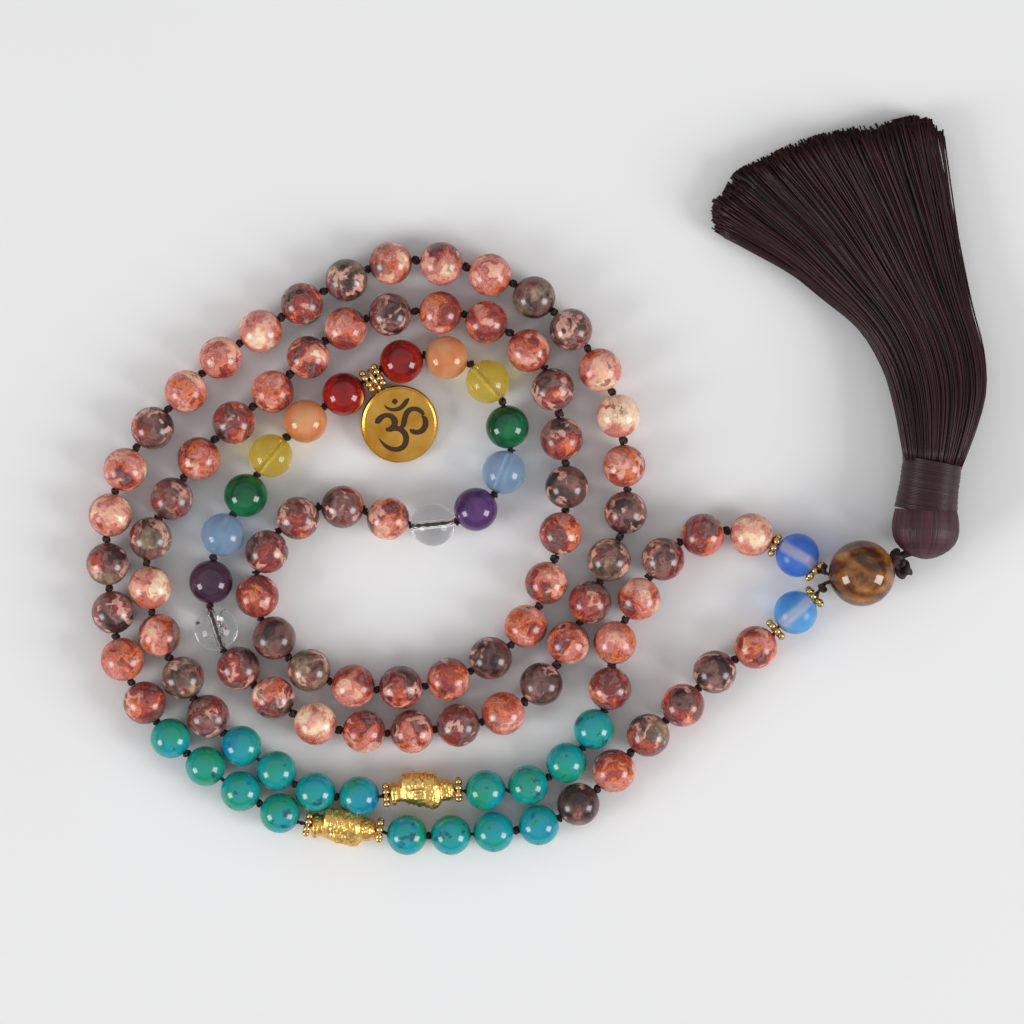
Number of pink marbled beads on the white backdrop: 76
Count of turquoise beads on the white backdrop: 16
